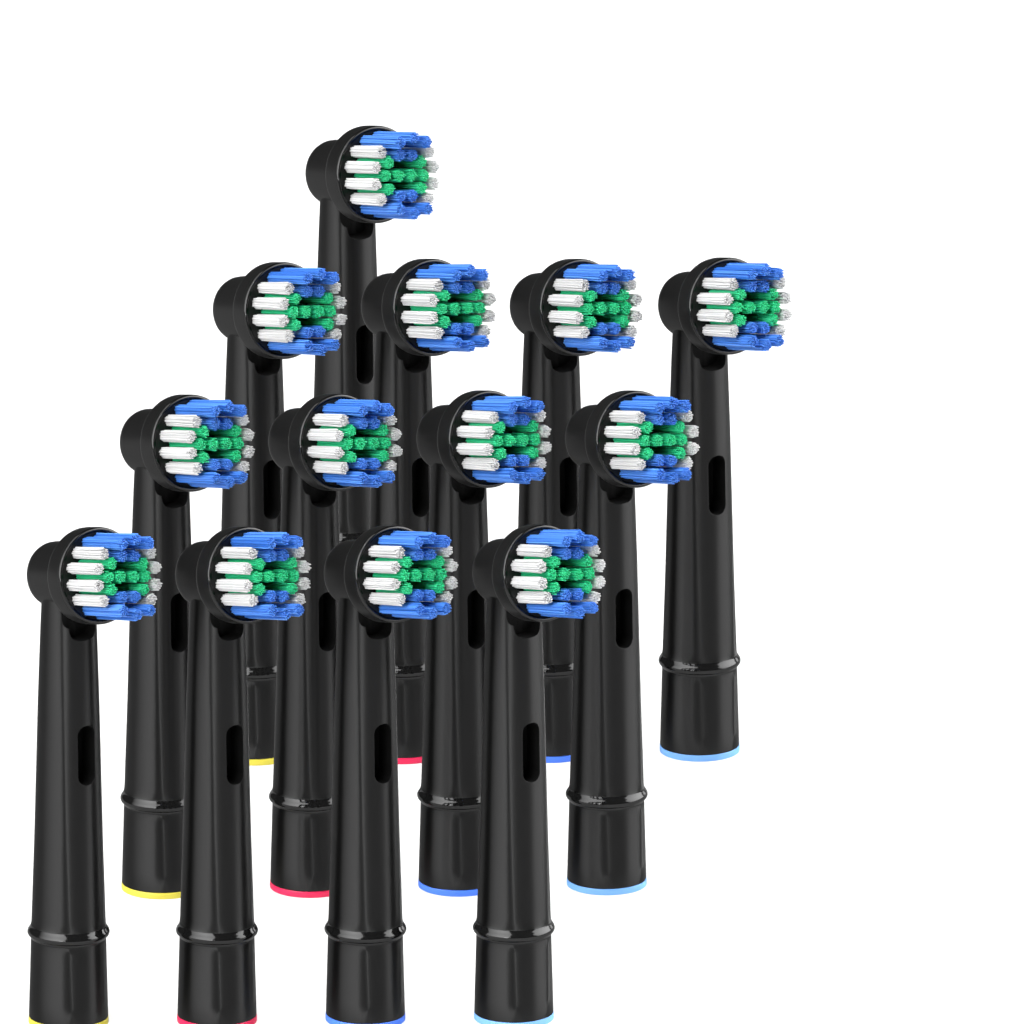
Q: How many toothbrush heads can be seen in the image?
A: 13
